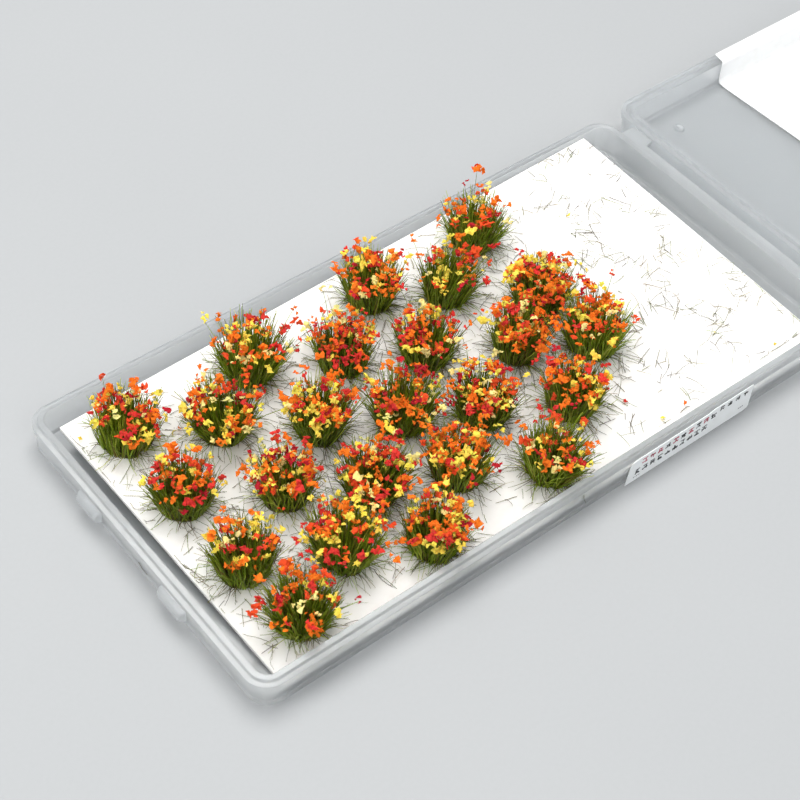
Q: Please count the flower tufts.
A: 24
